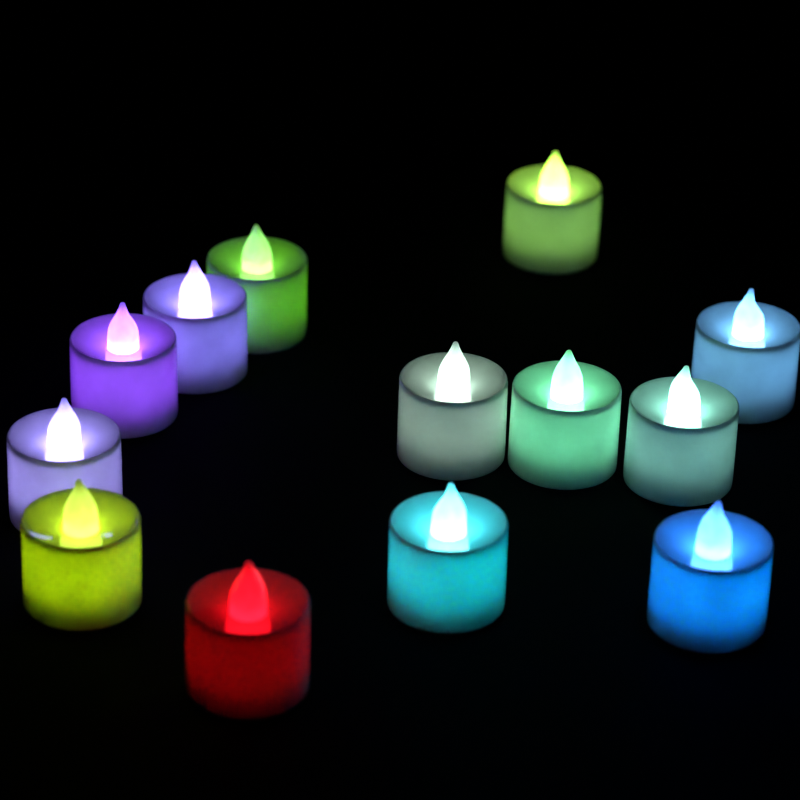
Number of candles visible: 13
